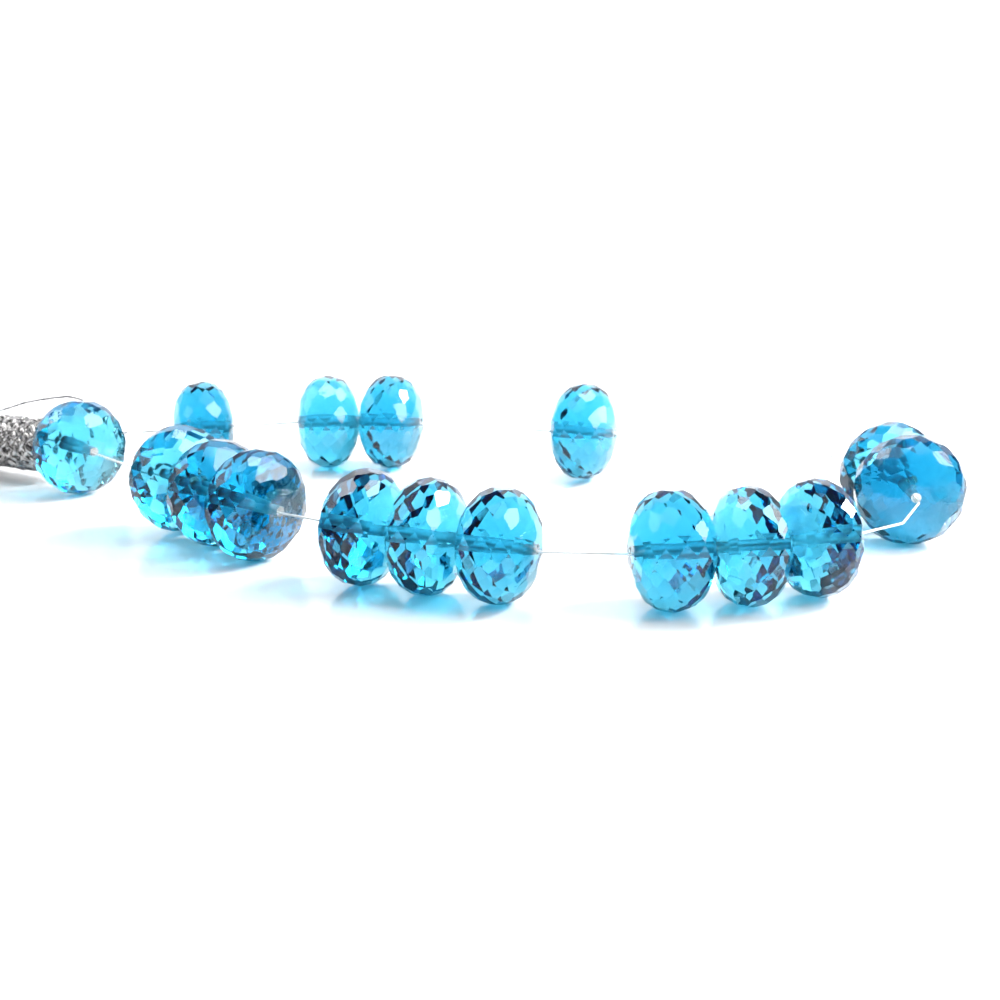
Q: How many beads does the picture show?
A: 16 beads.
